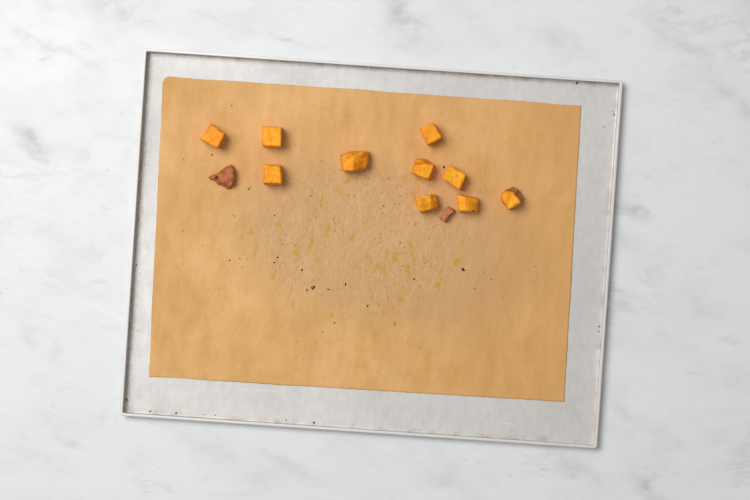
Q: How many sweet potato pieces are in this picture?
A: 12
